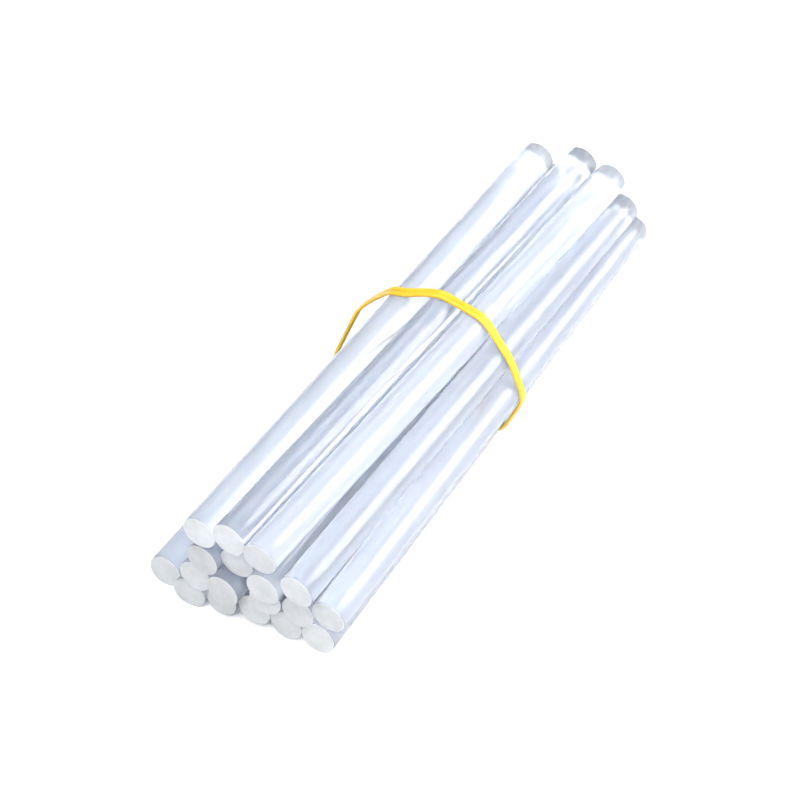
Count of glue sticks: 18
